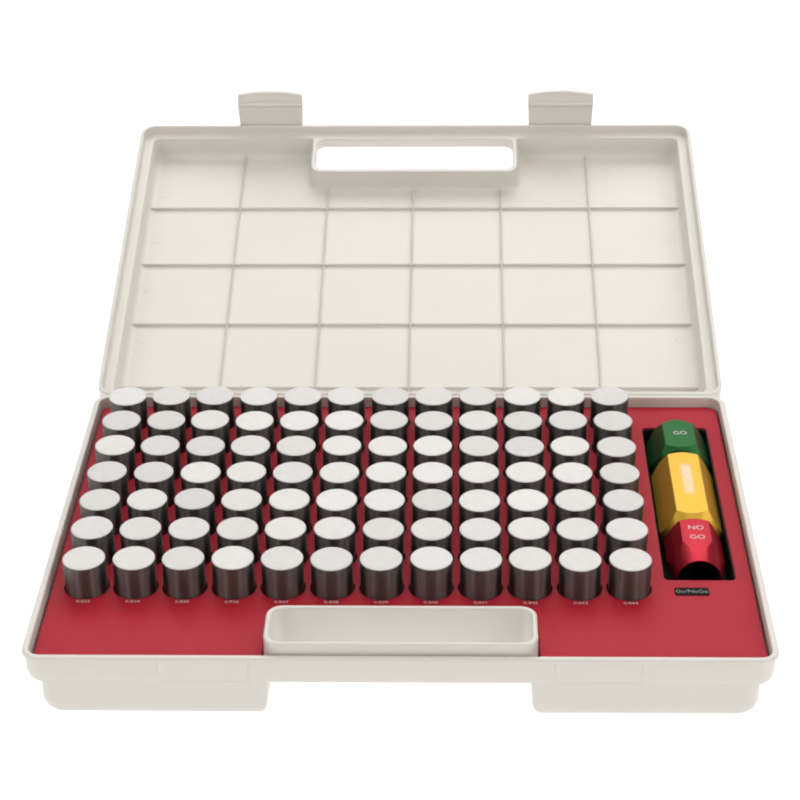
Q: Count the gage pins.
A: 84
